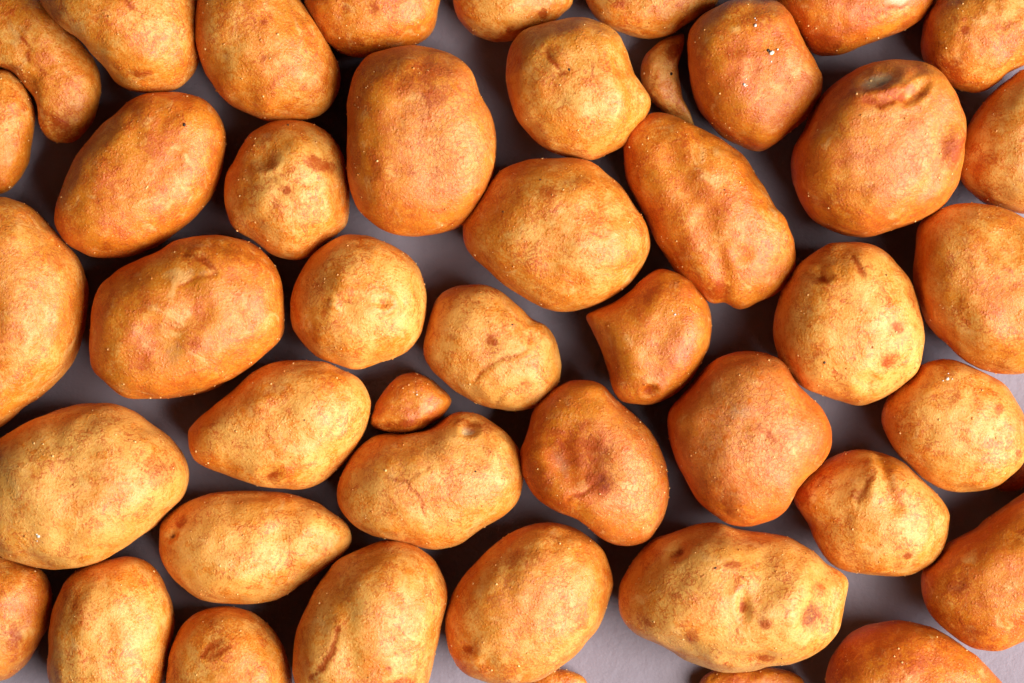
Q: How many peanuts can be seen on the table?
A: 46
